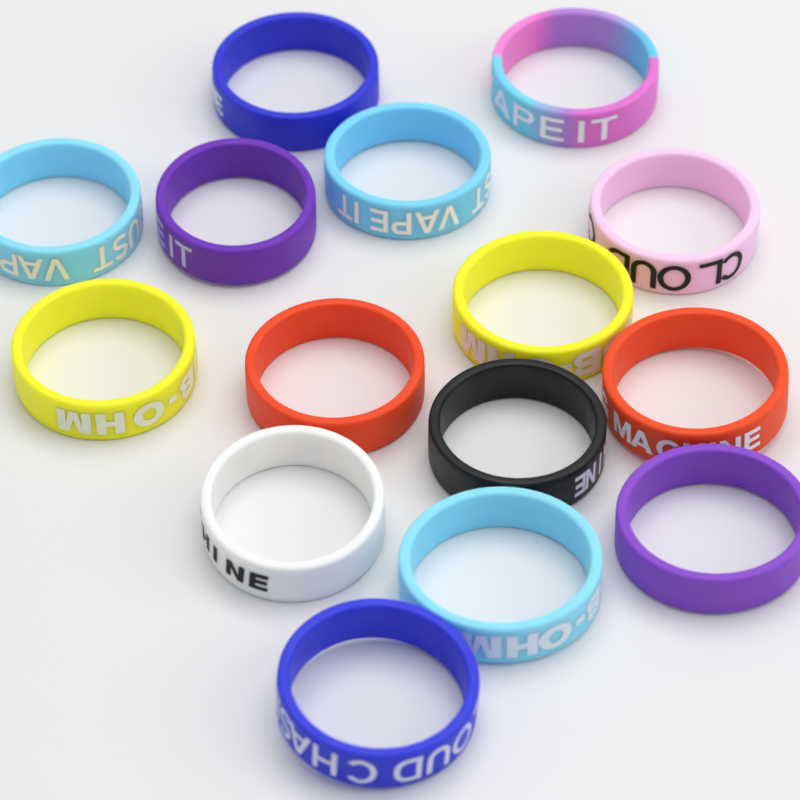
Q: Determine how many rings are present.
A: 15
